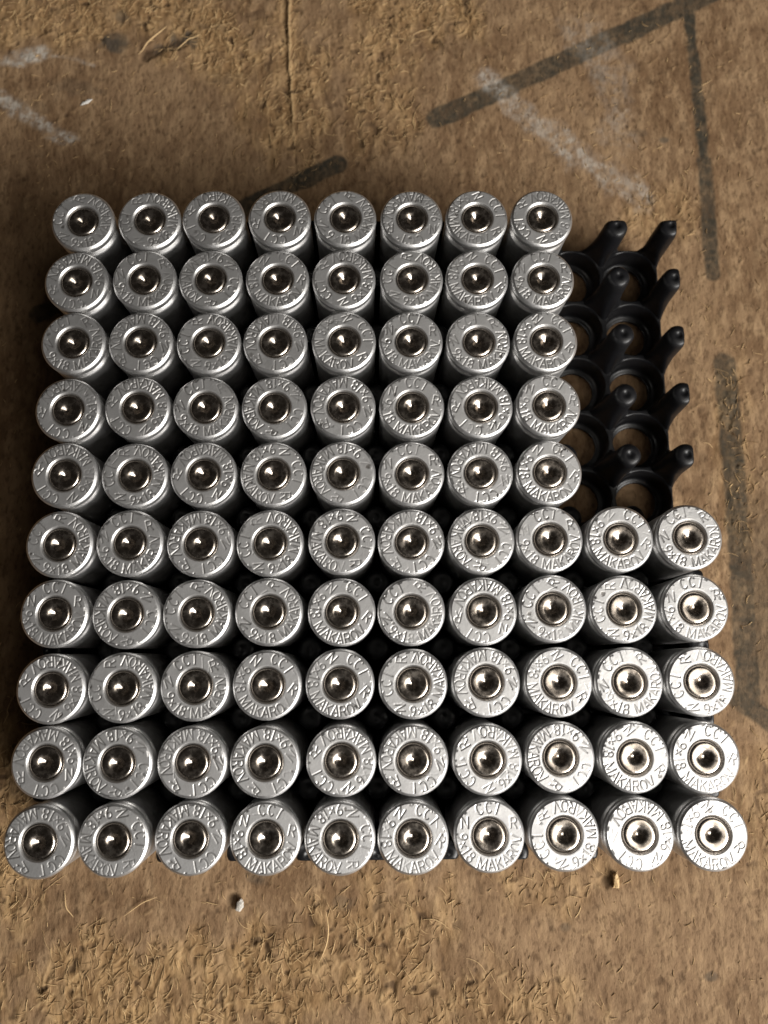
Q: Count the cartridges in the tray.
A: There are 90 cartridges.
